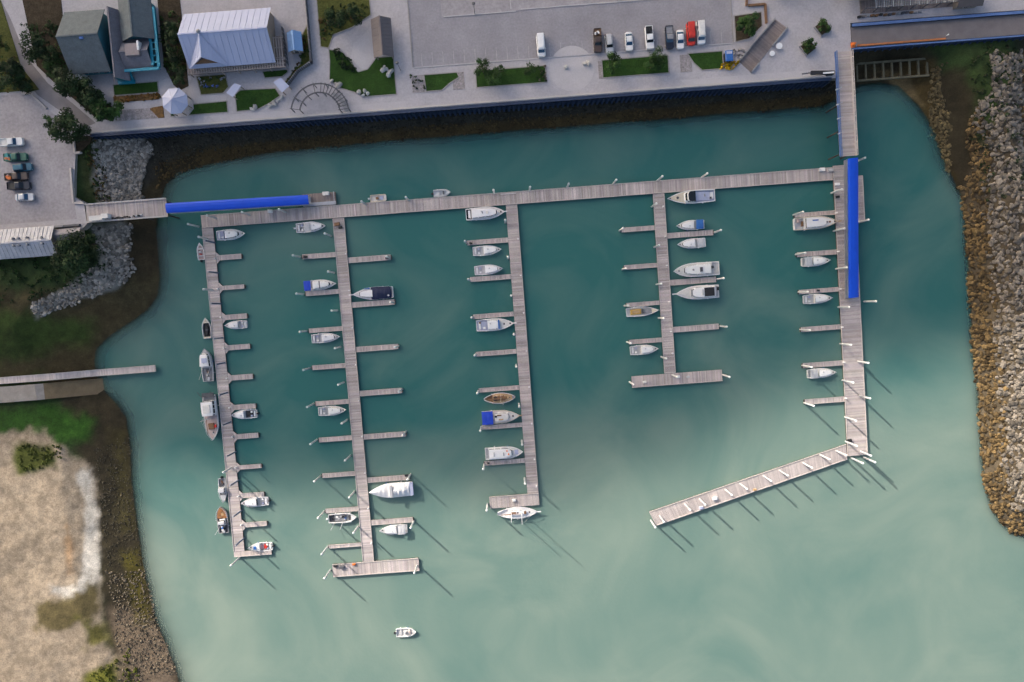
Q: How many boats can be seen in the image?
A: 41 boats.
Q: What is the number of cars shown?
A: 15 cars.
